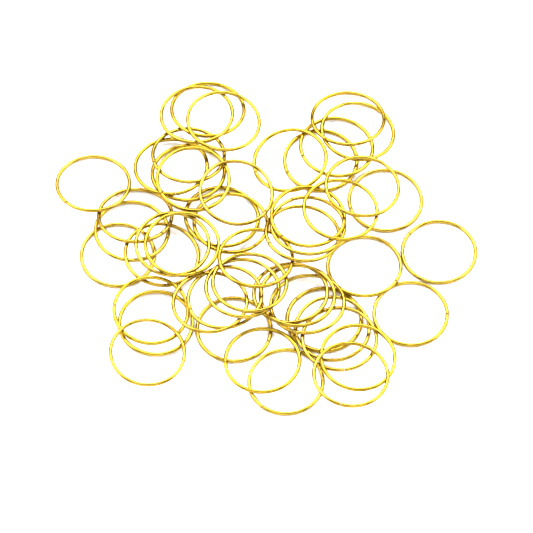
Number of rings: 50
